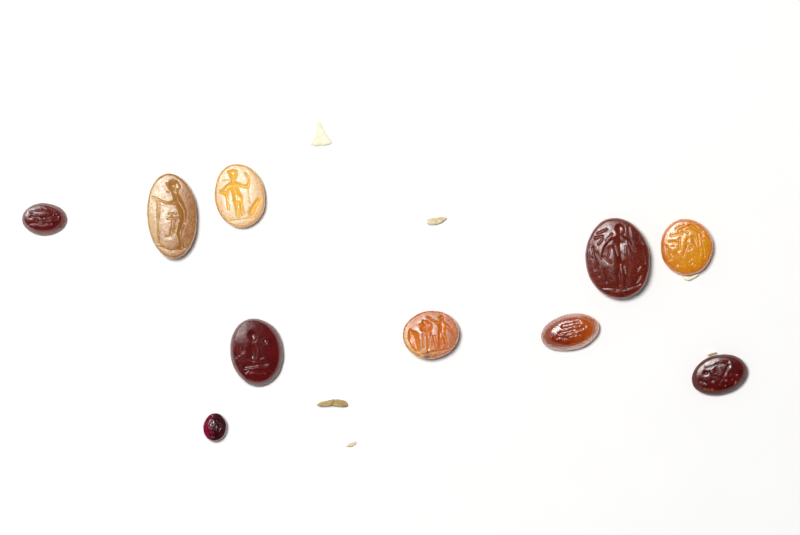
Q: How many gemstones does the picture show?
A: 10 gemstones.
